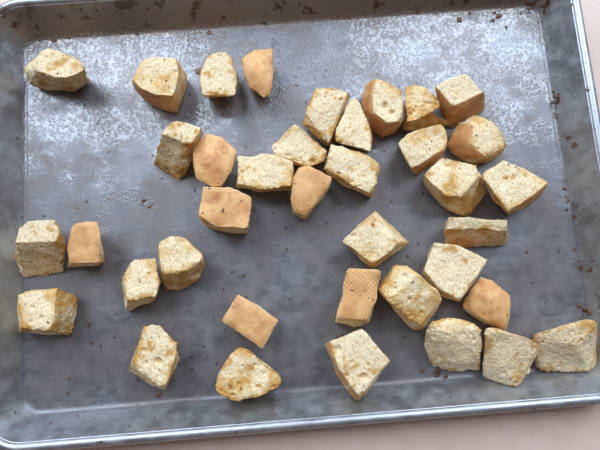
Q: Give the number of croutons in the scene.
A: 38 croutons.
